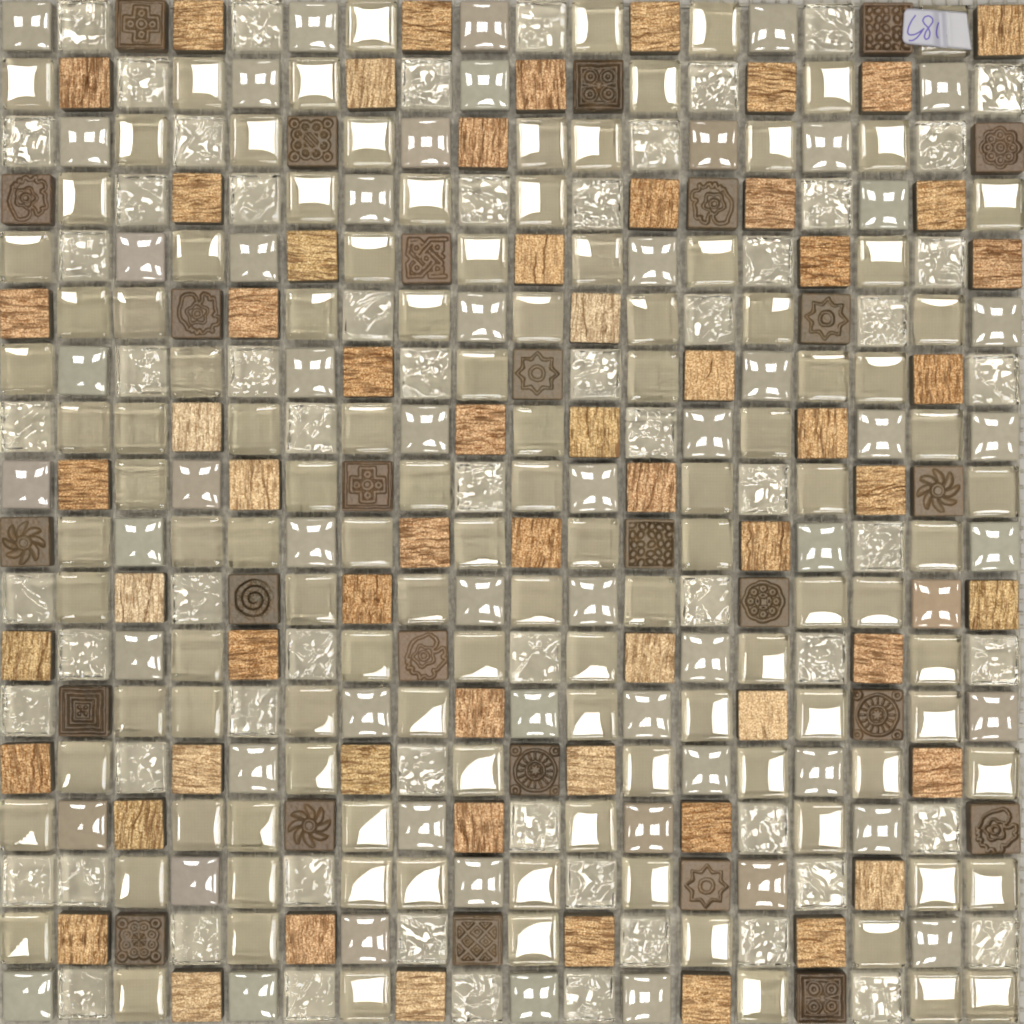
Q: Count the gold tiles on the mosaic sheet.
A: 60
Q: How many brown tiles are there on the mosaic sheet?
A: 27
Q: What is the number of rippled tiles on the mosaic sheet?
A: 64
